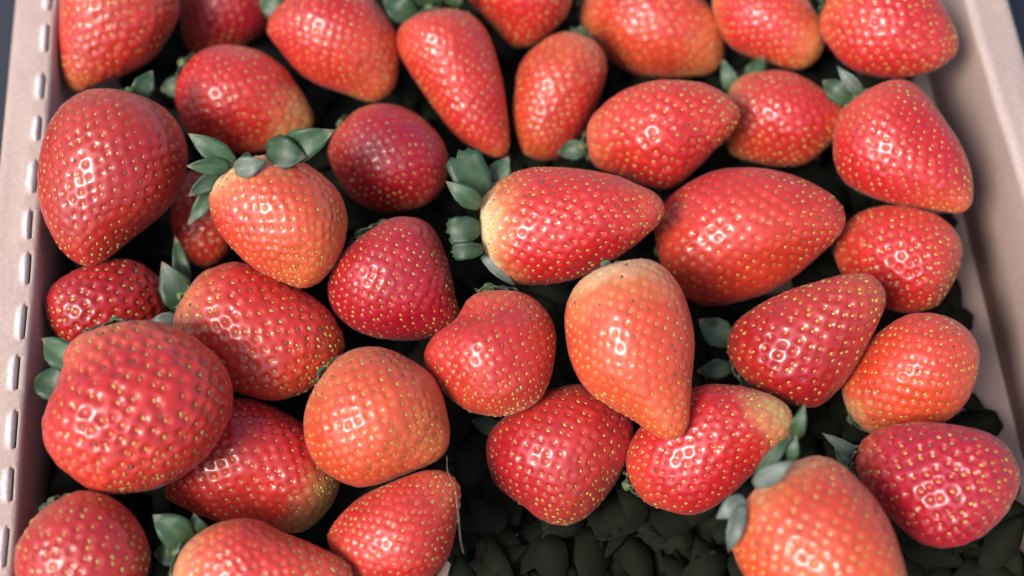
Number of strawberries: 37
